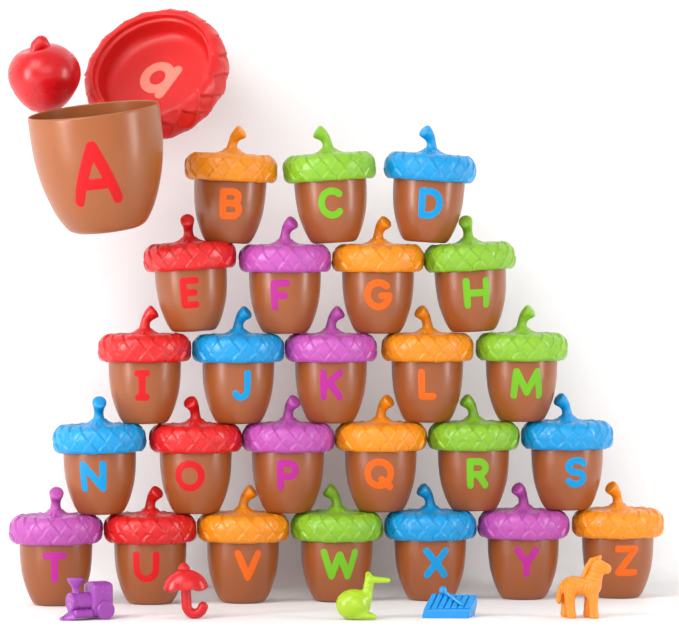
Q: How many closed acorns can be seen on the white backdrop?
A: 25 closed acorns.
